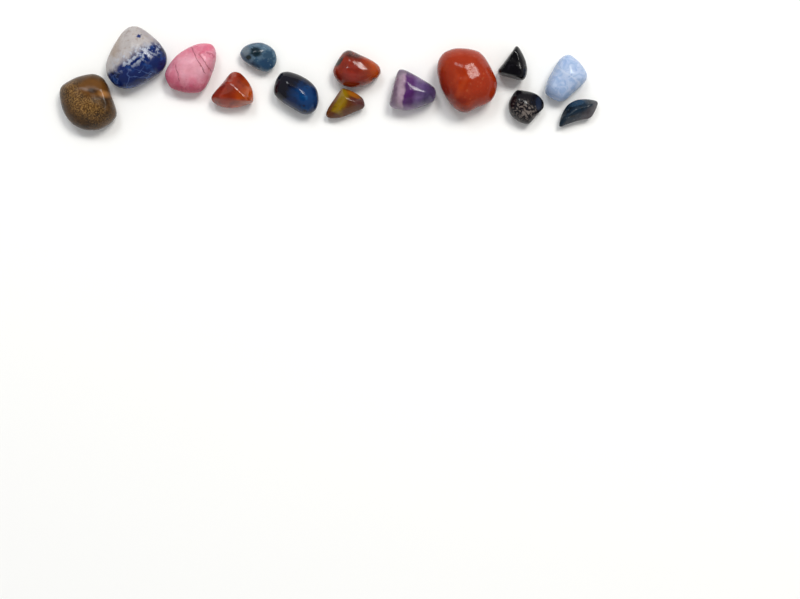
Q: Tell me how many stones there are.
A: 14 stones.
